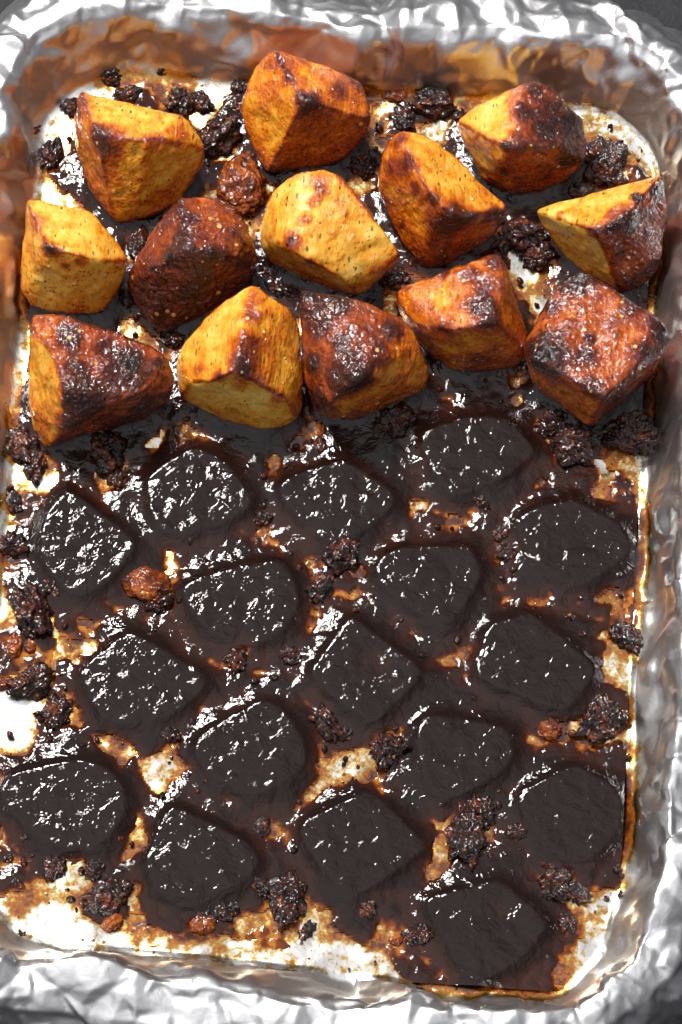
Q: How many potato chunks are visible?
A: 13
